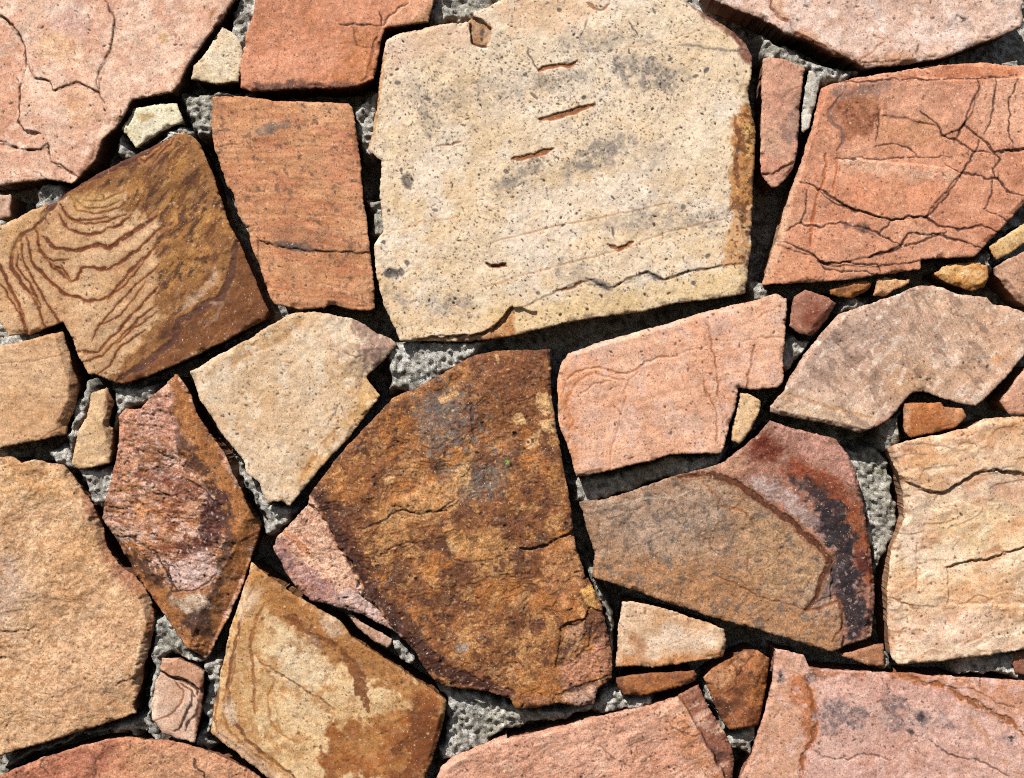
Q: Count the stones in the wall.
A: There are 42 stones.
